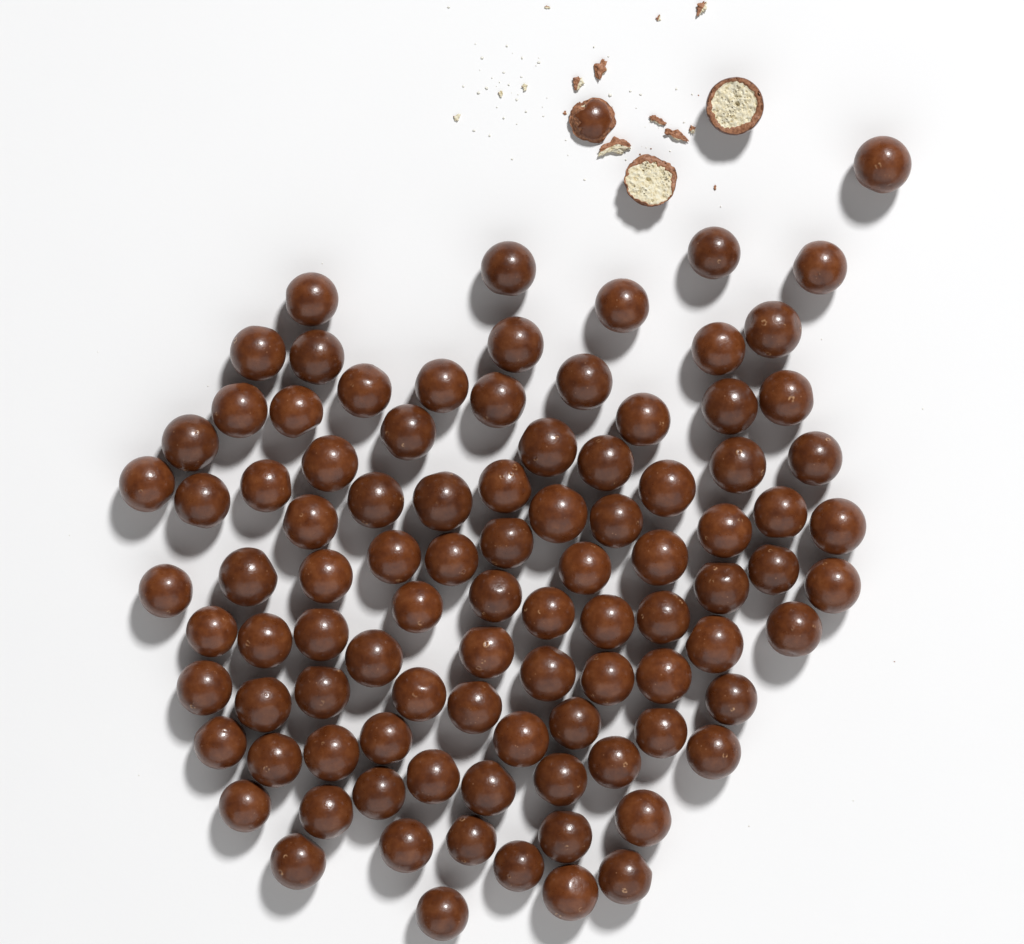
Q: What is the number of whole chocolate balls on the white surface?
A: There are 96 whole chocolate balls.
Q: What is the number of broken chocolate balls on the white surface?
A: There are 3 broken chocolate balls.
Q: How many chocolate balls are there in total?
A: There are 99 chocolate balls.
